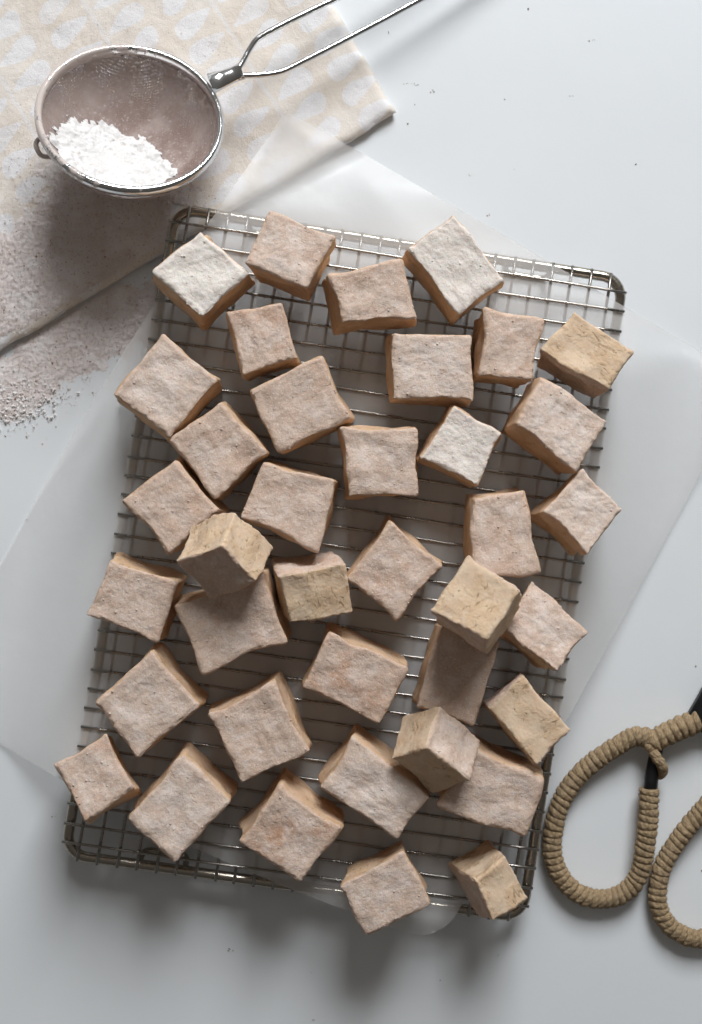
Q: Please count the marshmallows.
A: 38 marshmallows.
